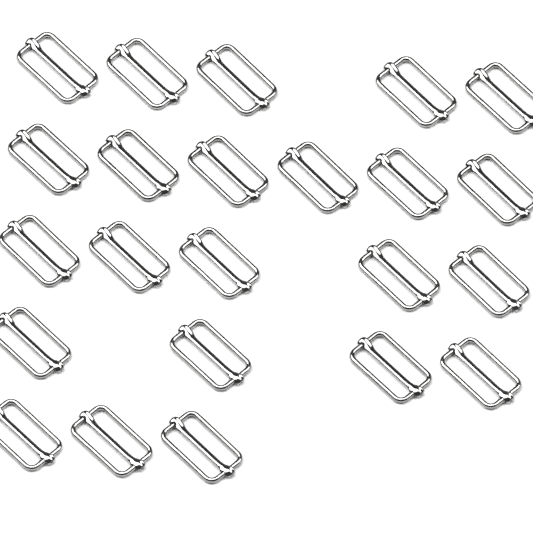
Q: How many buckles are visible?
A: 23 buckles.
